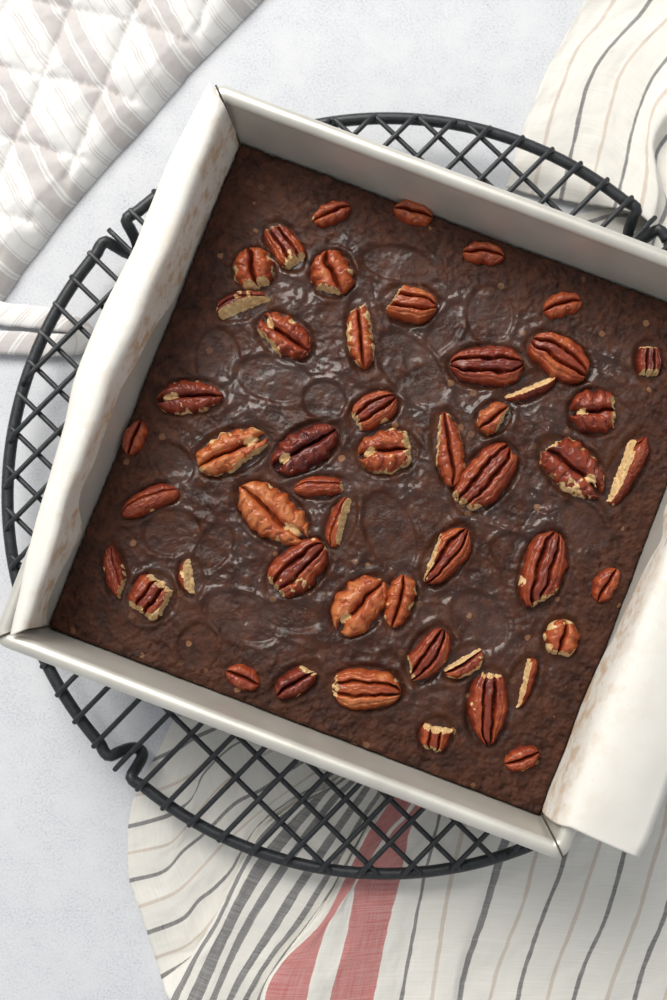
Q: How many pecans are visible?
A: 50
